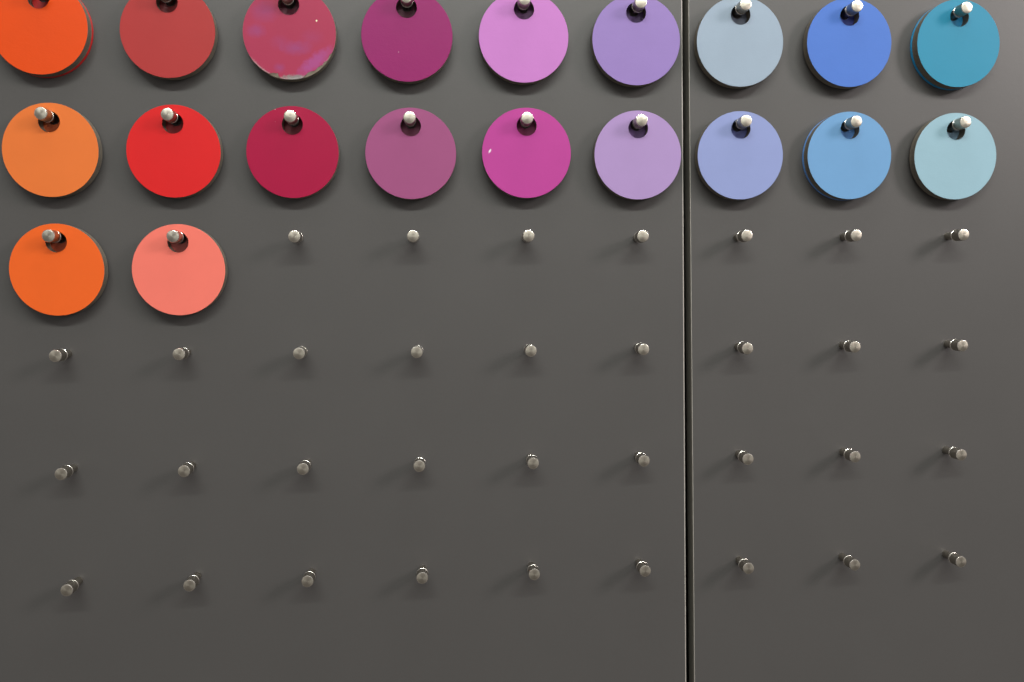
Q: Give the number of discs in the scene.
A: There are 20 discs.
